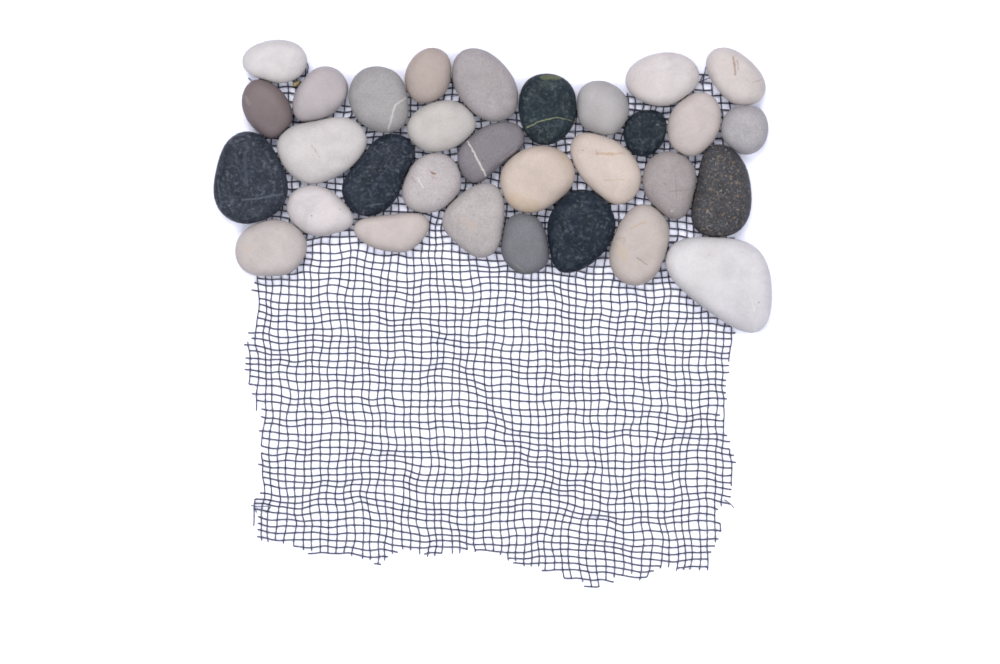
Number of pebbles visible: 31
